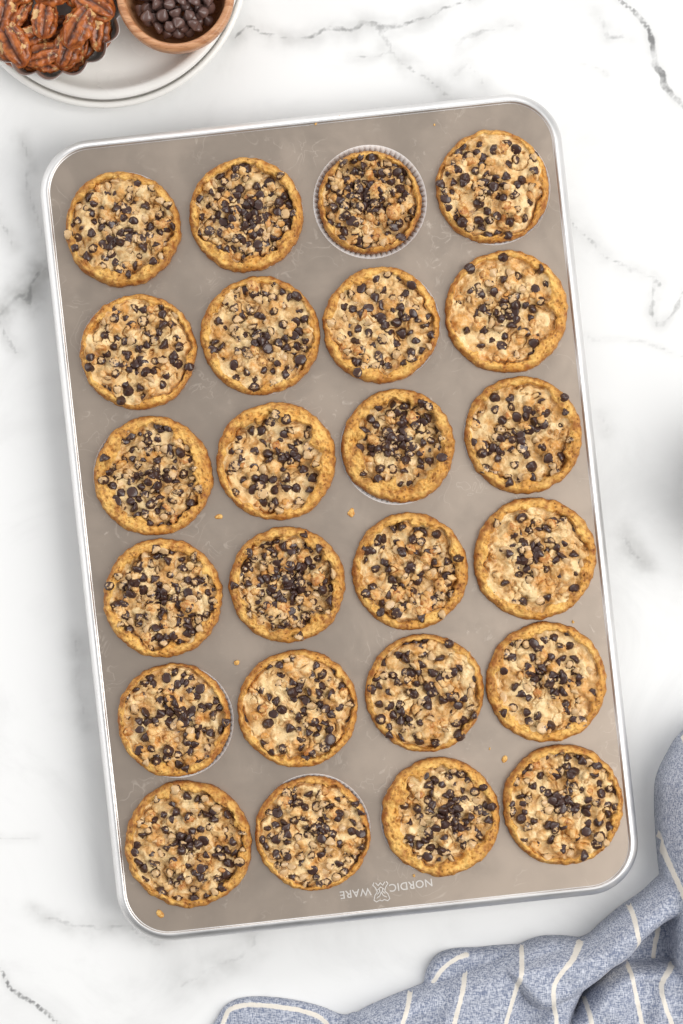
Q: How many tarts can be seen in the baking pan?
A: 24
